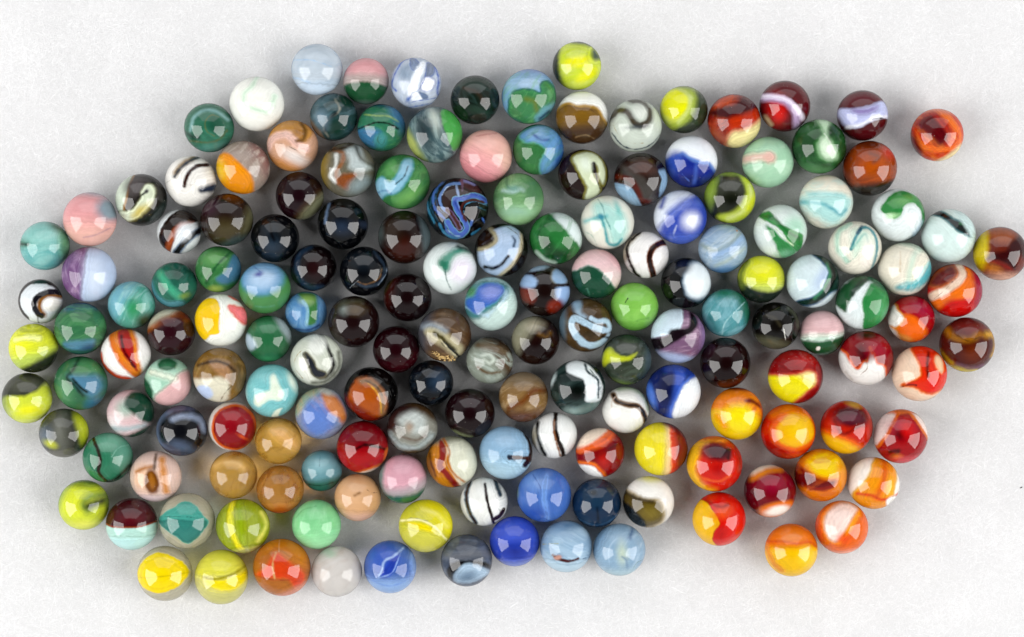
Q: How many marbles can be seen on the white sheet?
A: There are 162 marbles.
